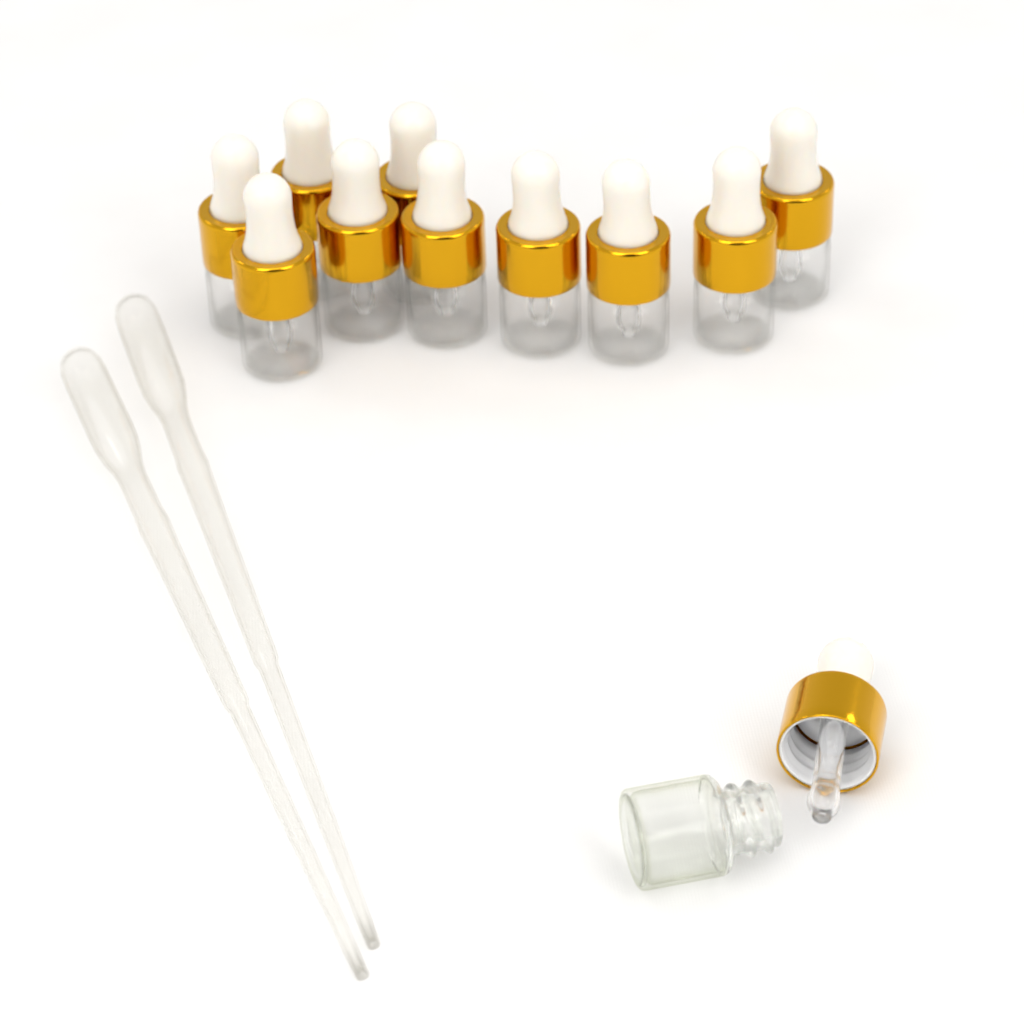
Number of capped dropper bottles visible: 10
